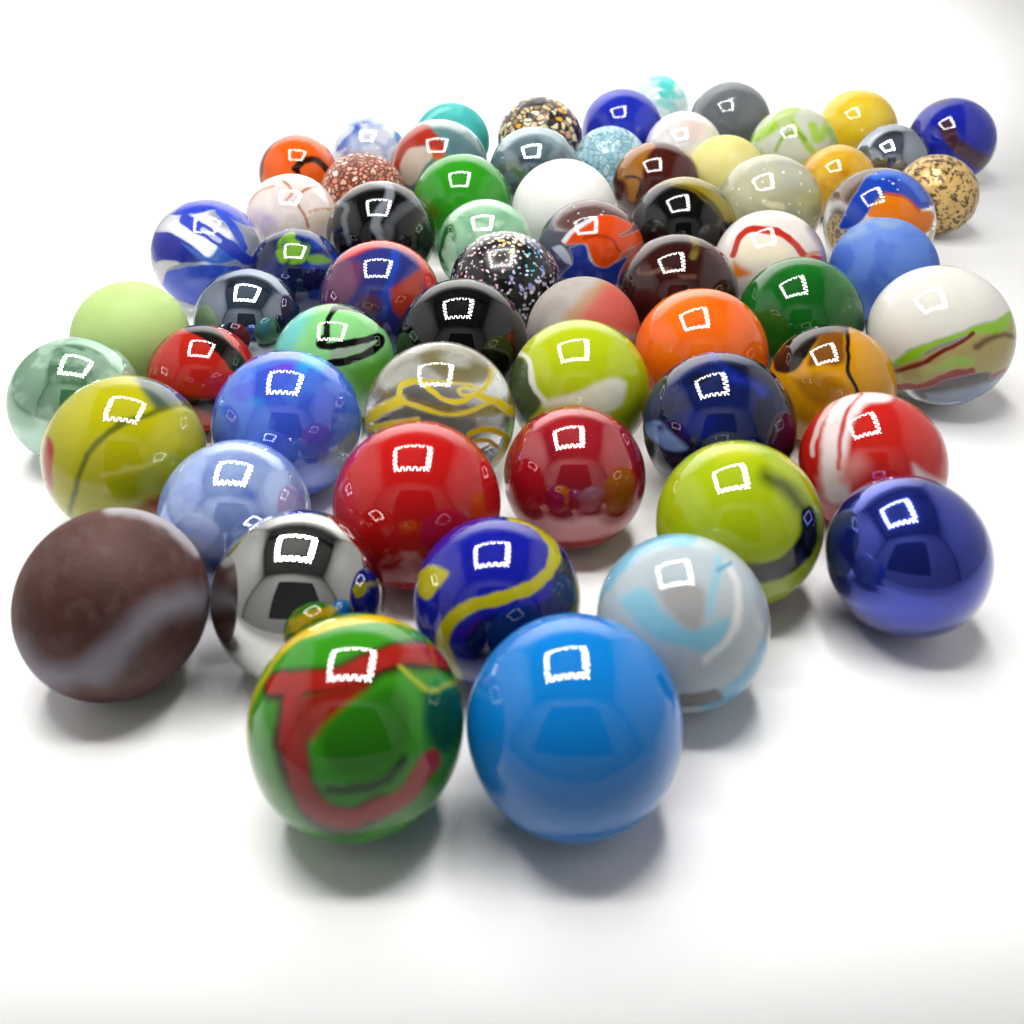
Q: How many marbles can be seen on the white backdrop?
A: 64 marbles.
